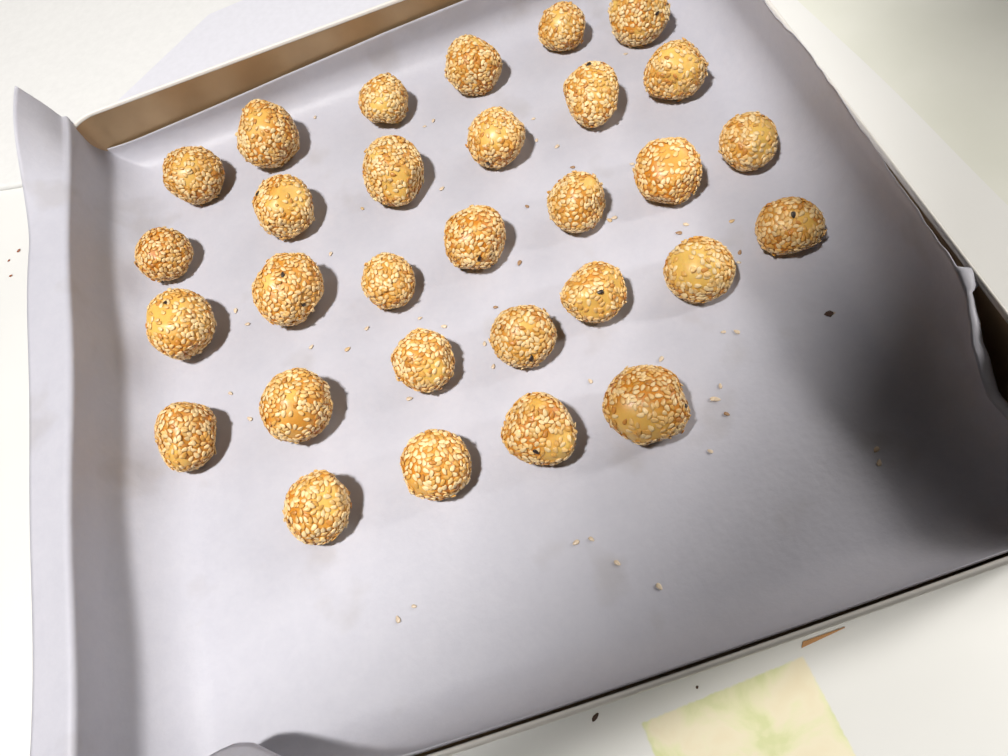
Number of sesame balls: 30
